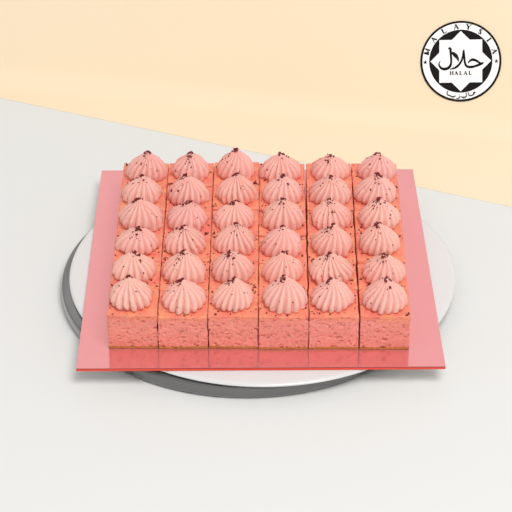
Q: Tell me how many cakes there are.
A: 36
